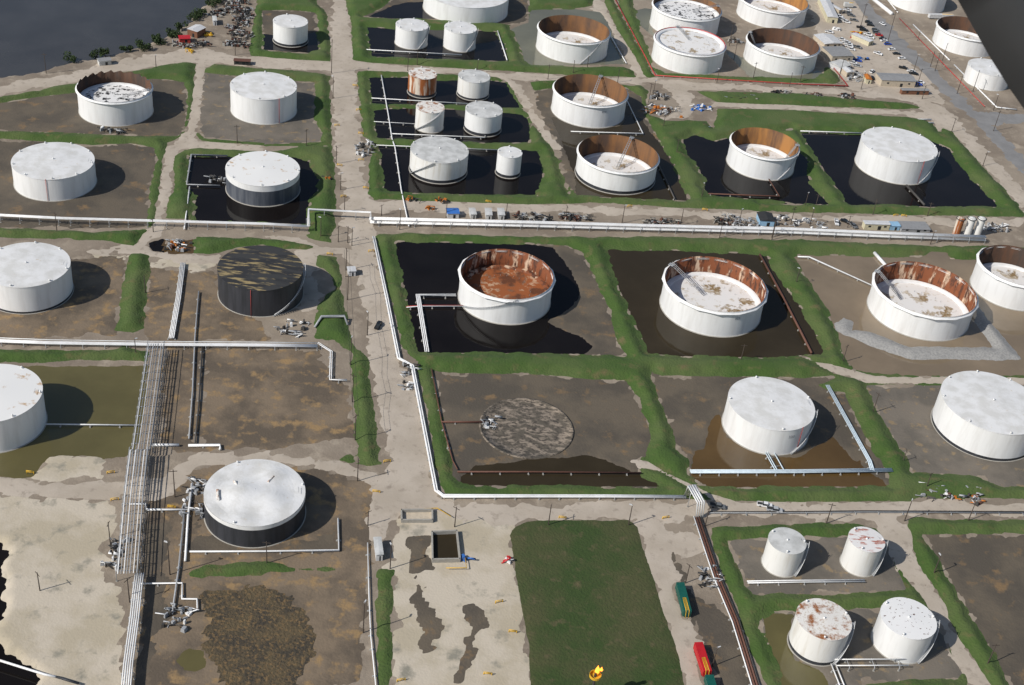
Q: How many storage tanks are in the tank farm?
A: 43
